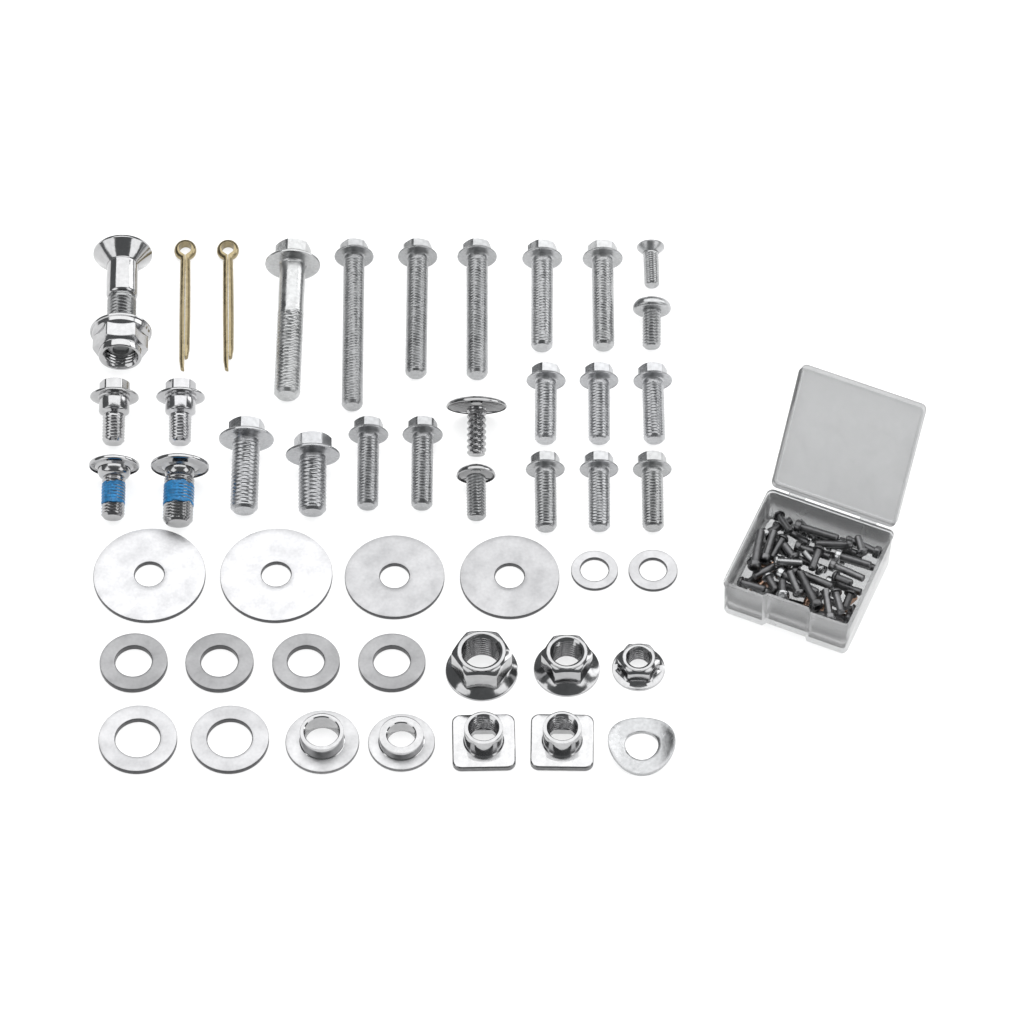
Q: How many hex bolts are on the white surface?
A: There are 18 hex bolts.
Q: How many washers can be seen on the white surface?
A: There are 13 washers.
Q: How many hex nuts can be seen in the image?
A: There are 4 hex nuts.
